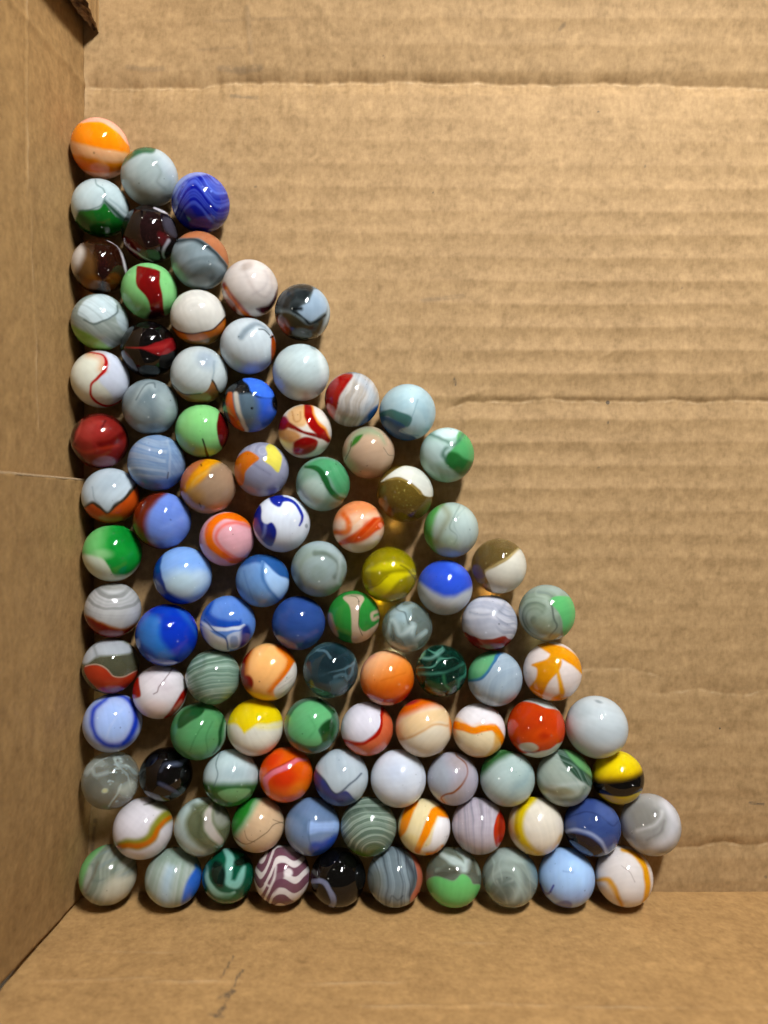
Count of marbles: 100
